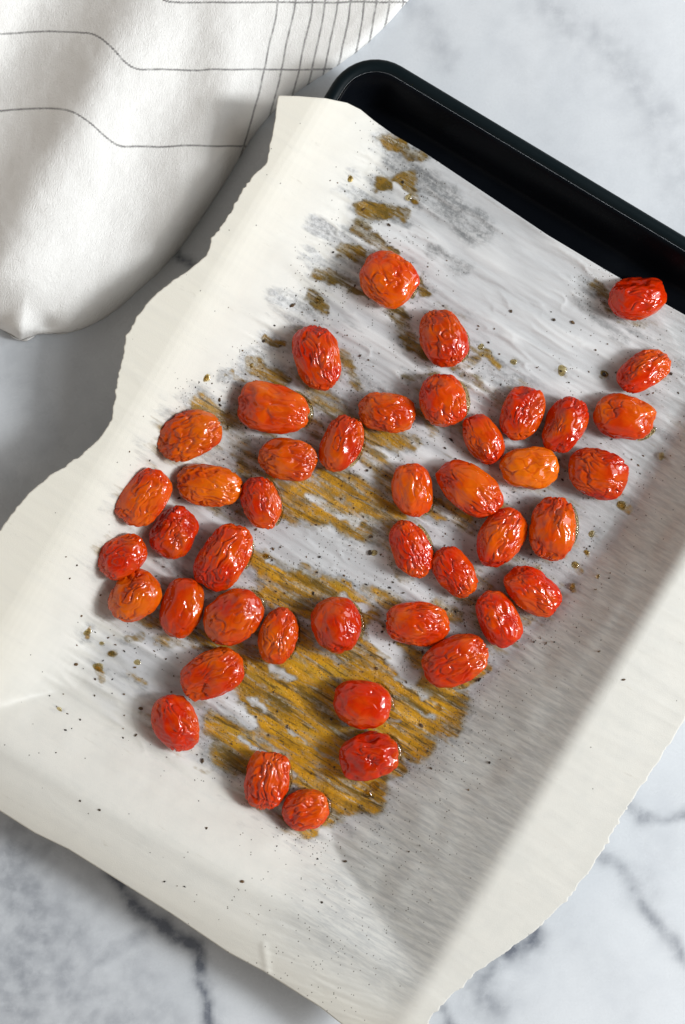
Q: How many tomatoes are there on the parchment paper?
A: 44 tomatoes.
